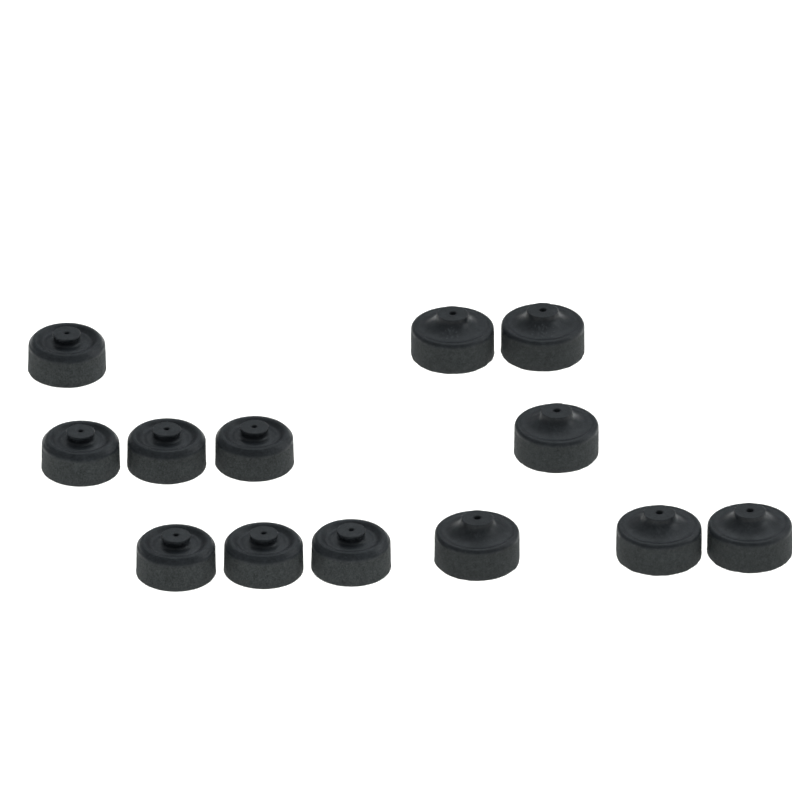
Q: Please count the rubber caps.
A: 13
